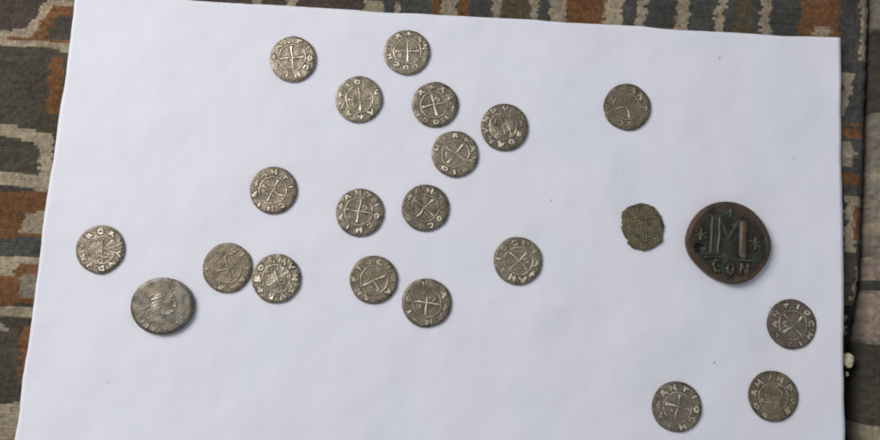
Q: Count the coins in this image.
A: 22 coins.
